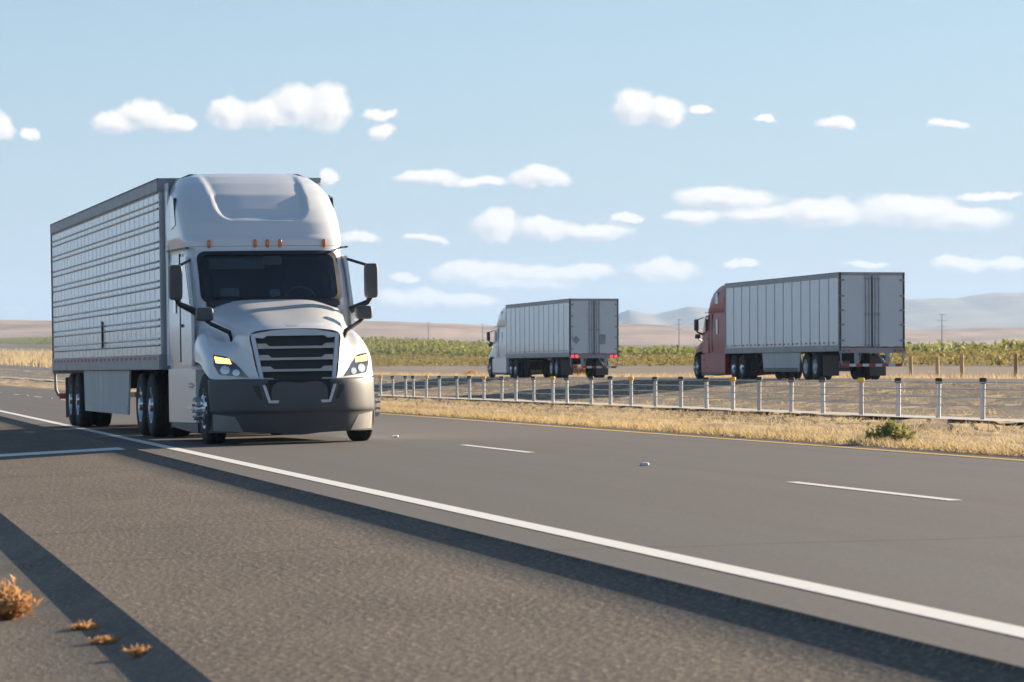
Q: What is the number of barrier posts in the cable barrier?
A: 28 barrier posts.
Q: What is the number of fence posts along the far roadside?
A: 4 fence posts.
